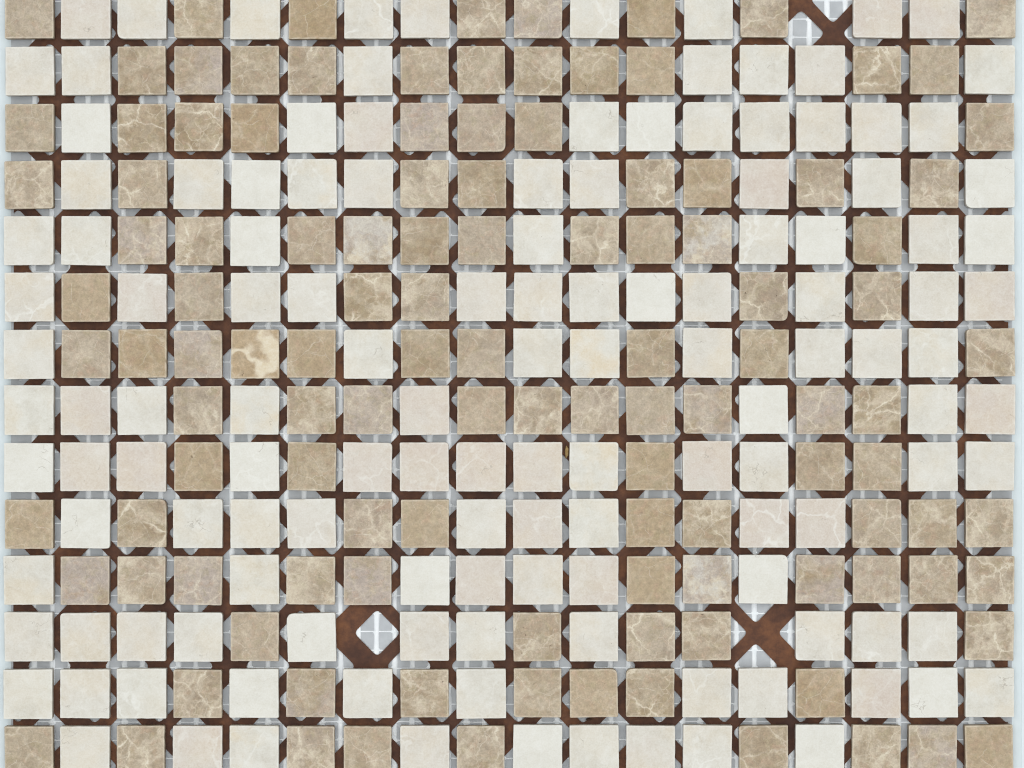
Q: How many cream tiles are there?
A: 132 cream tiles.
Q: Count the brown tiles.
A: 117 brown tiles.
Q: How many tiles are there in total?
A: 249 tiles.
